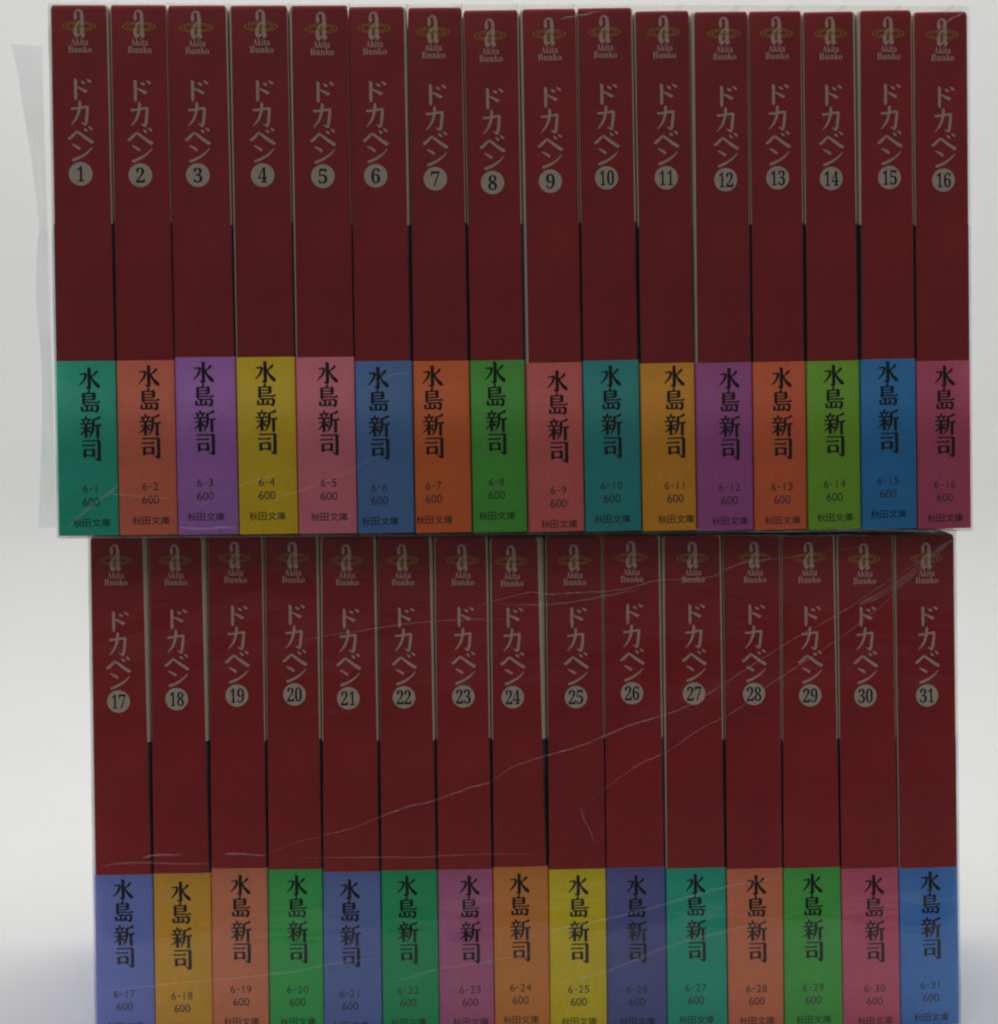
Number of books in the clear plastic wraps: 31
